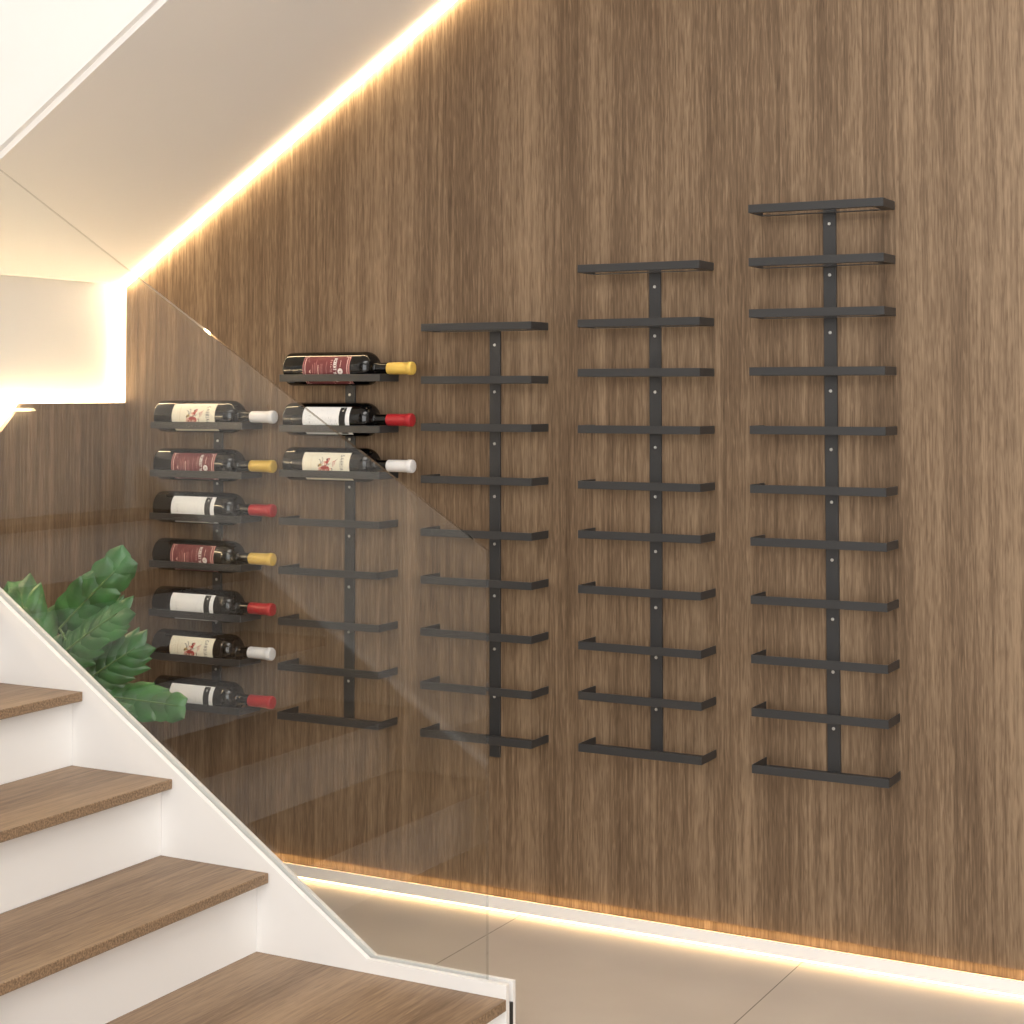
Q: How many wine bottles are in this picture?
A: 10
